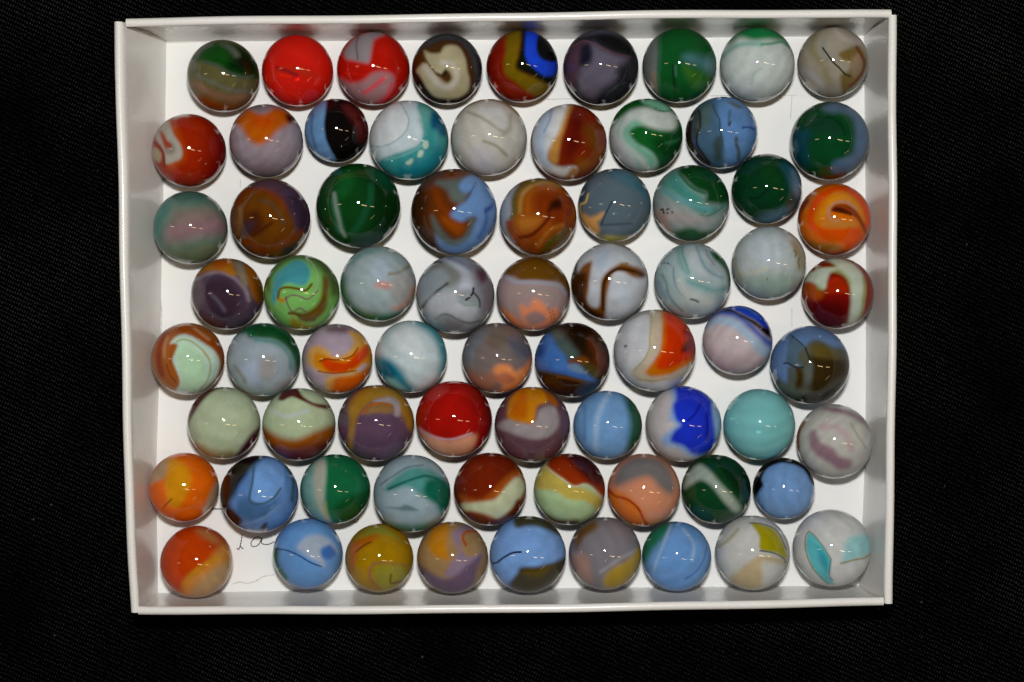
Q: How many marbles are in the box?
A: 72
